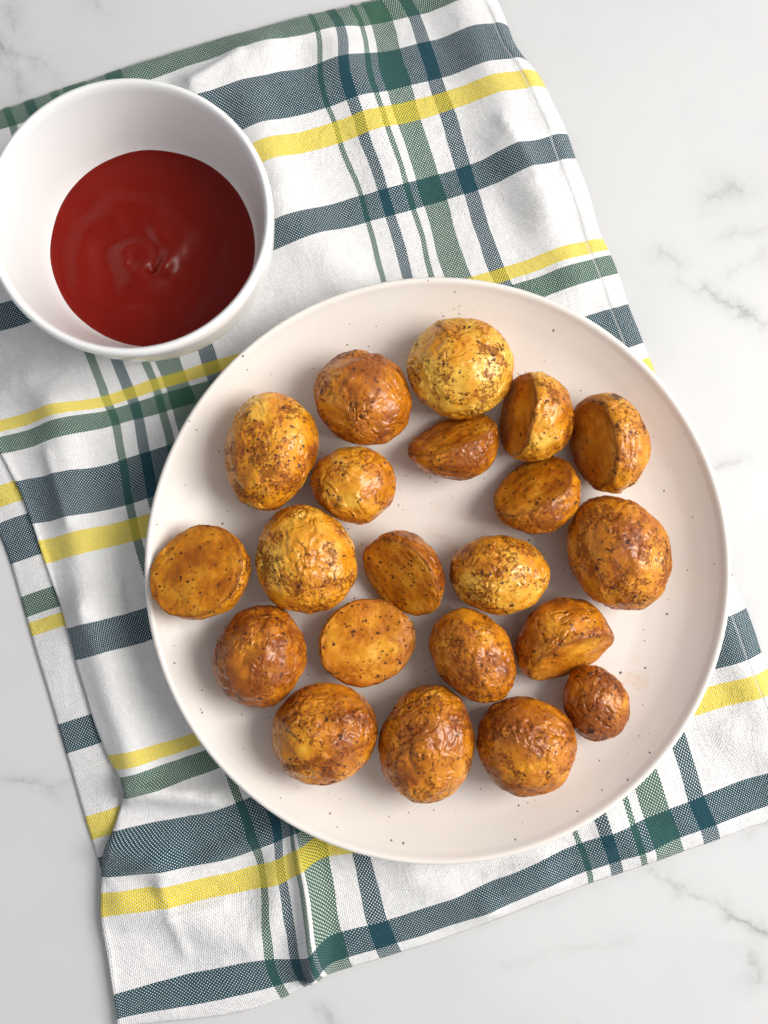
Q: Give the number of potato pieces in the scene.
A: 21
